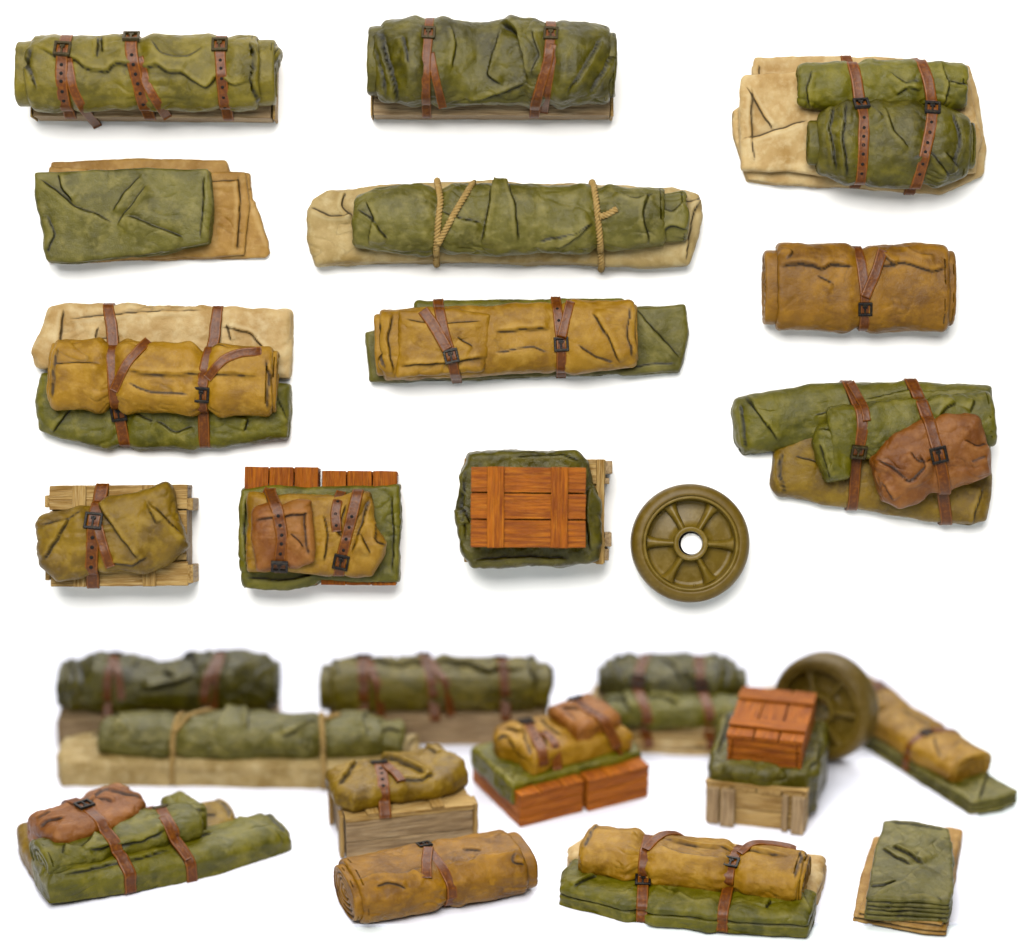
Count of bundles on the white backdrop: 24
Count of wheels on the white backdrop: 2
